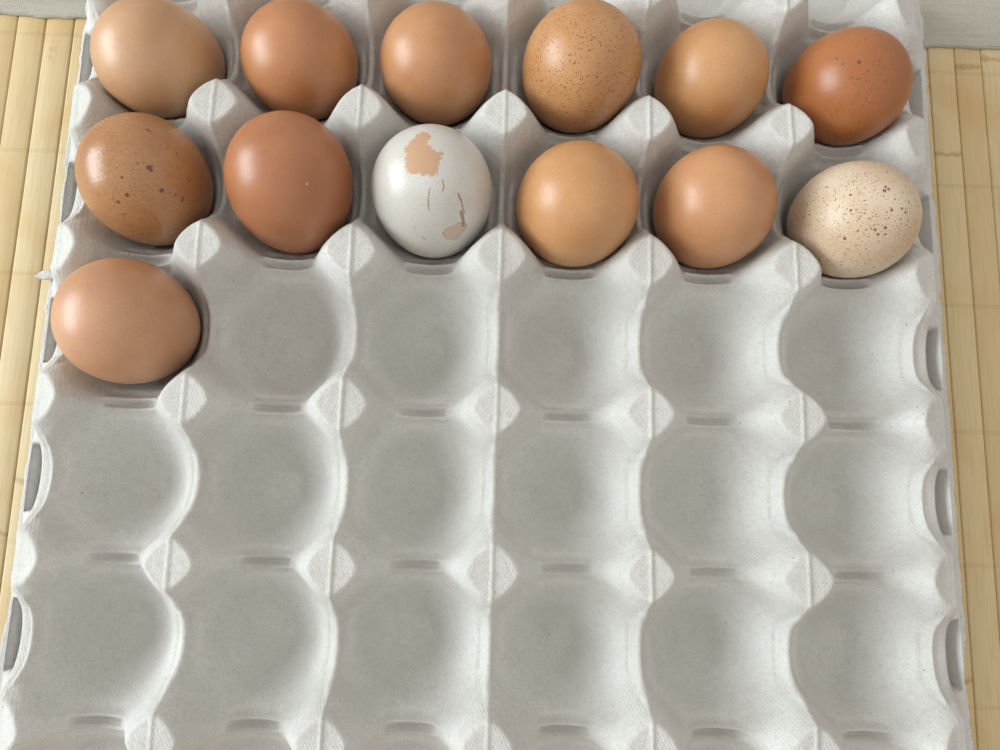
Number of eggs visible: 13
